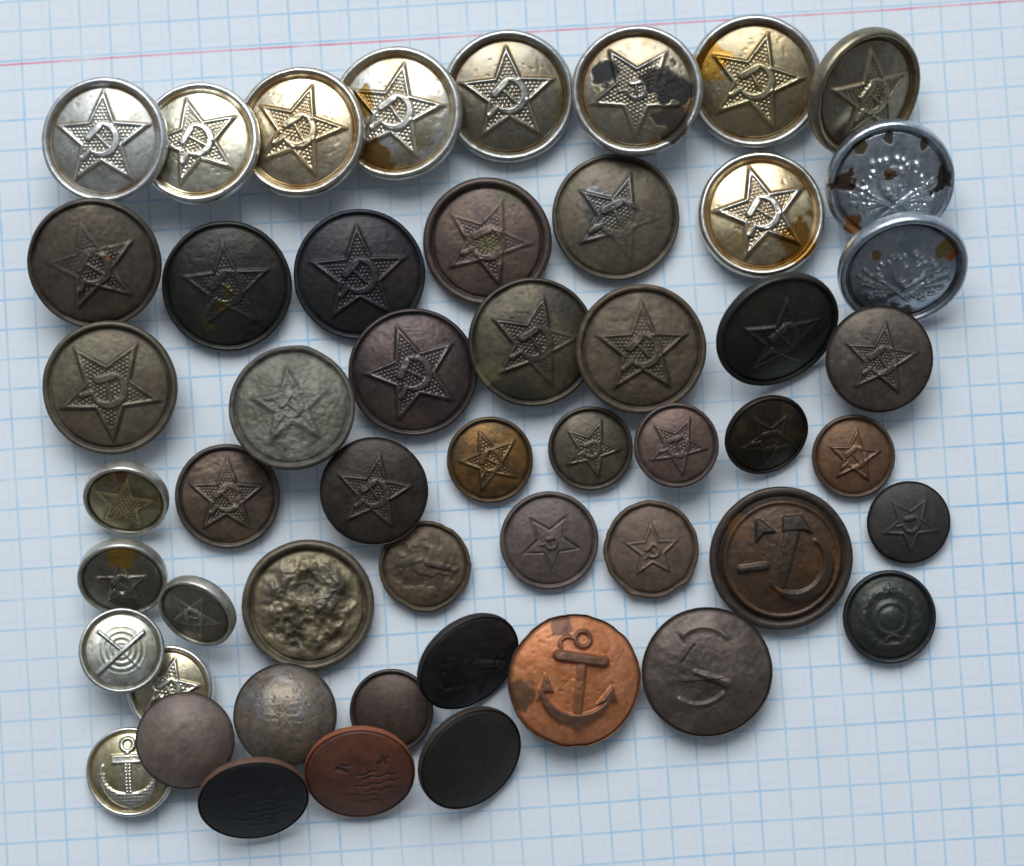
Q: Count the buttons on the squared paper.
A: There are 52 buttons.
